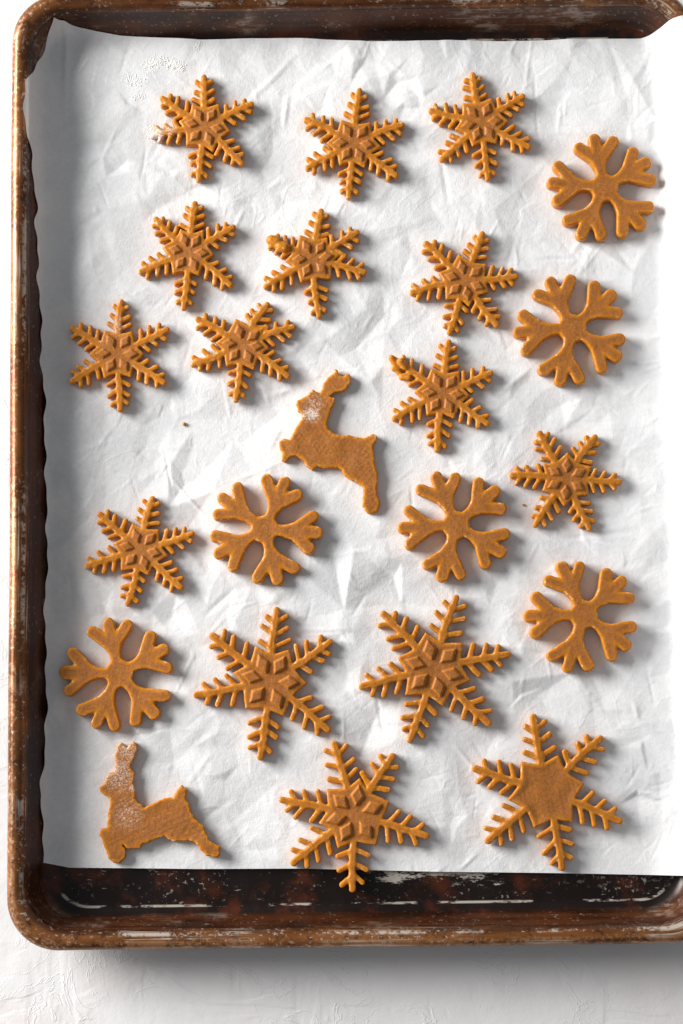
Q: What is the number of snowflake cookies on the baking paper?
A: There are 21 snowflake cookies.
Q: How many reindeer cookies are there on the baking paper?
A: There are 2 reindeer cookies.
